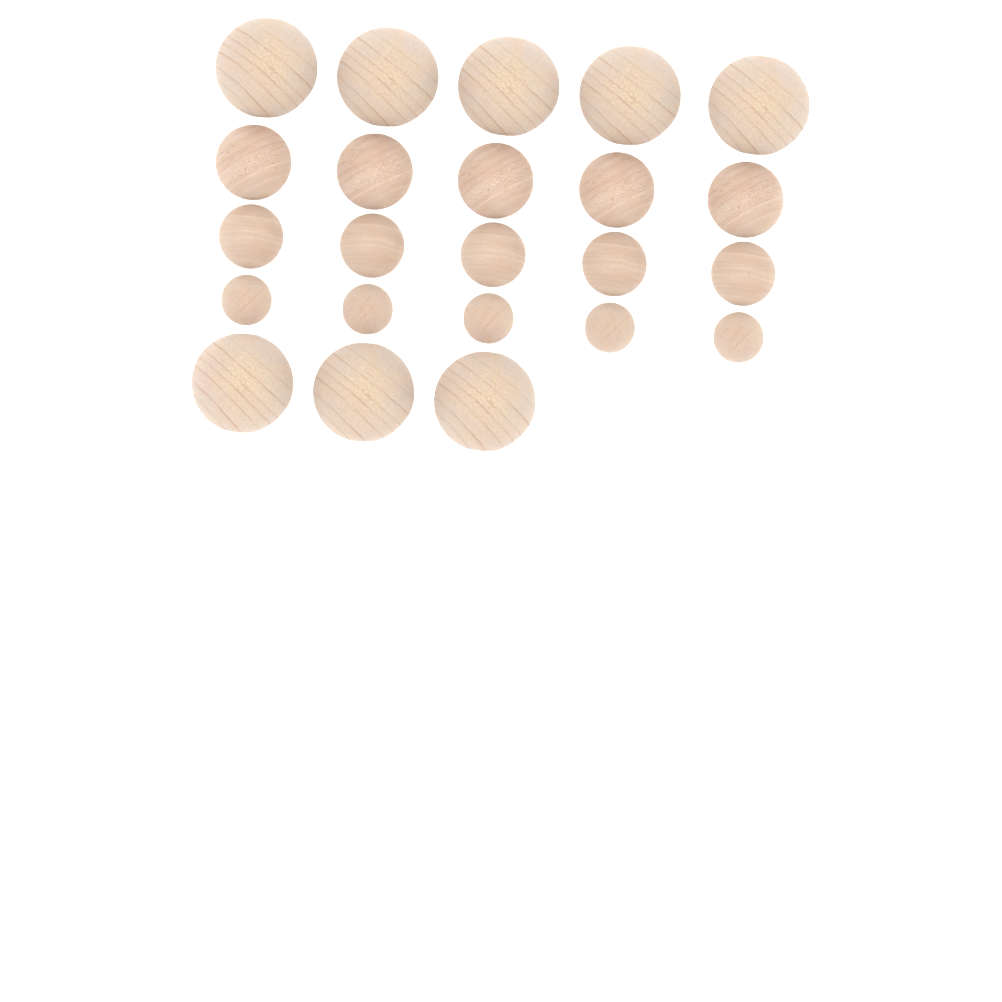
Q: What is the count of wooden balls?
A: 23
